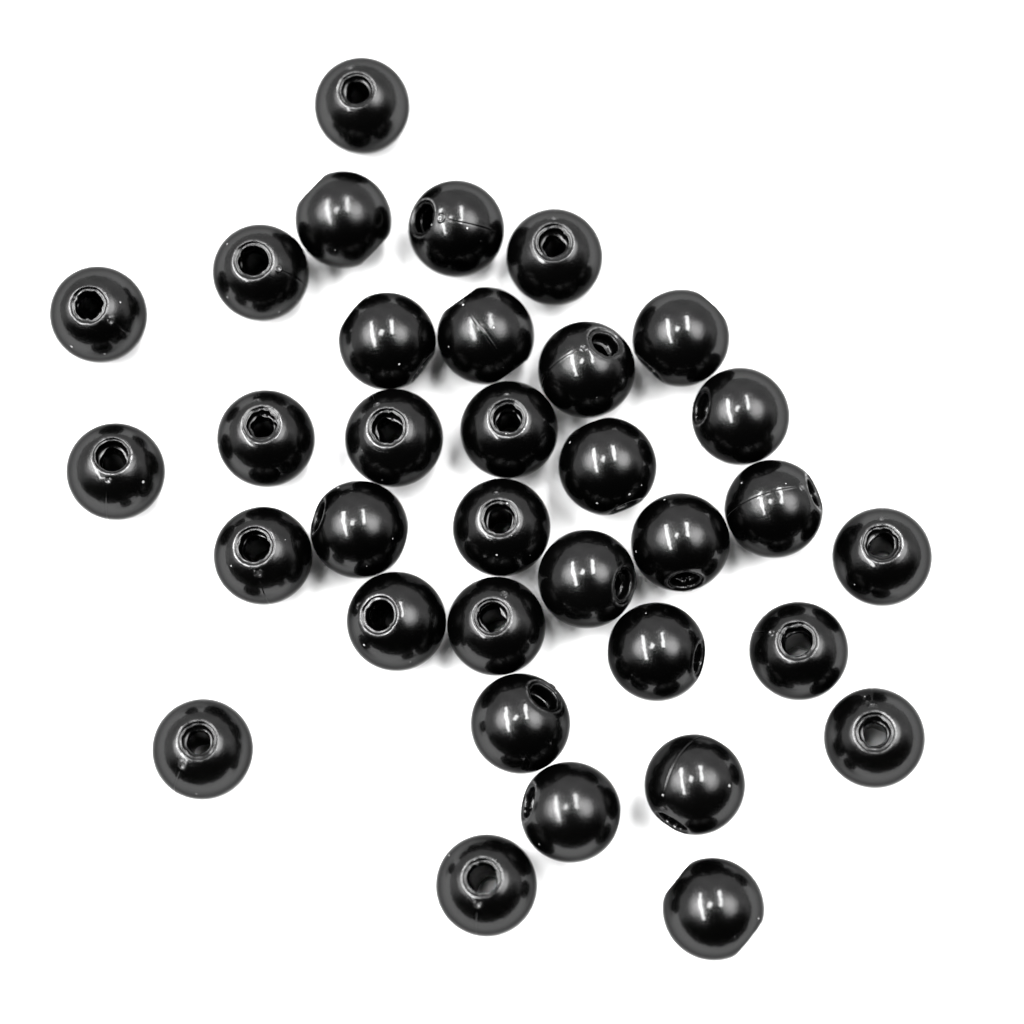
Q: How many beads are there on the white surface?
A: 34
